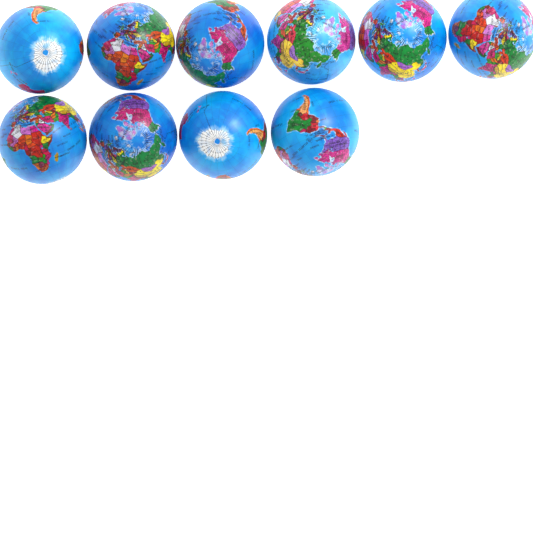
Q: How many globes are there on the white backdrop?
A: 10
